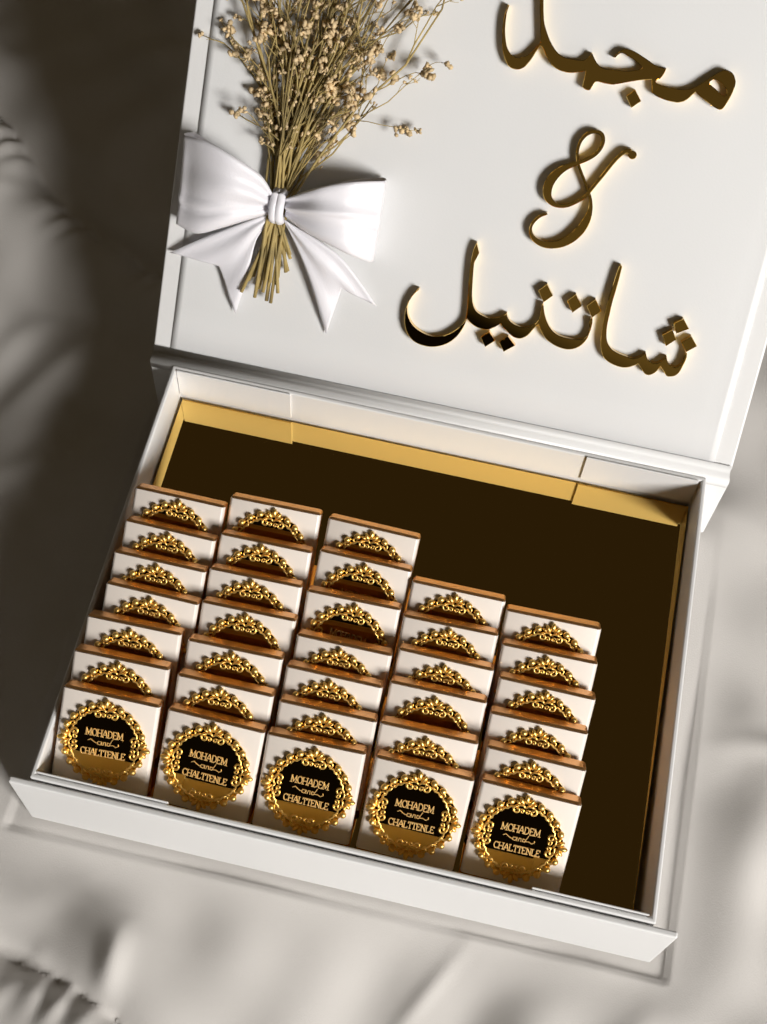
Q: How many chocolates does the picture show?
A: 33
